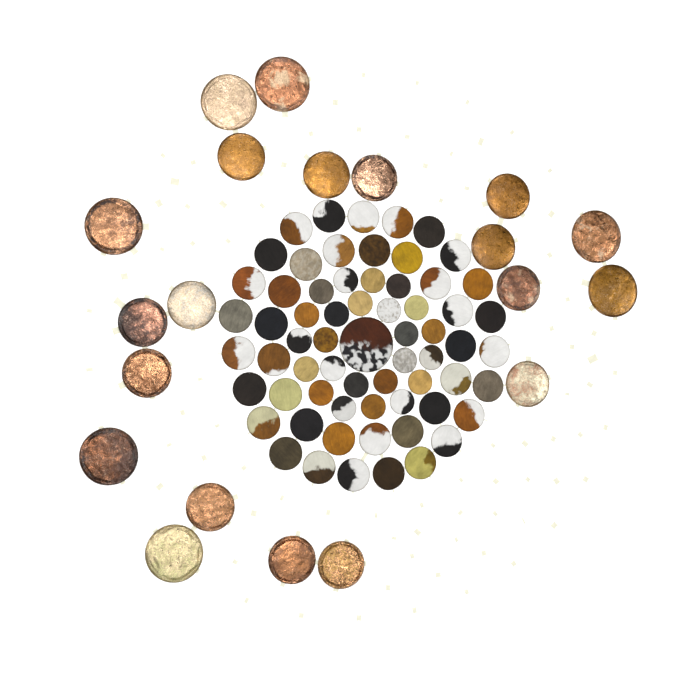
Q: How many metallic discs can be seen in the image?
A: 20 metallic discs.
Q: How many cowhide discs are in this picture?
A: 65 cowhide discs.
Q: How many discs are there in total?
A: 85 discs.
